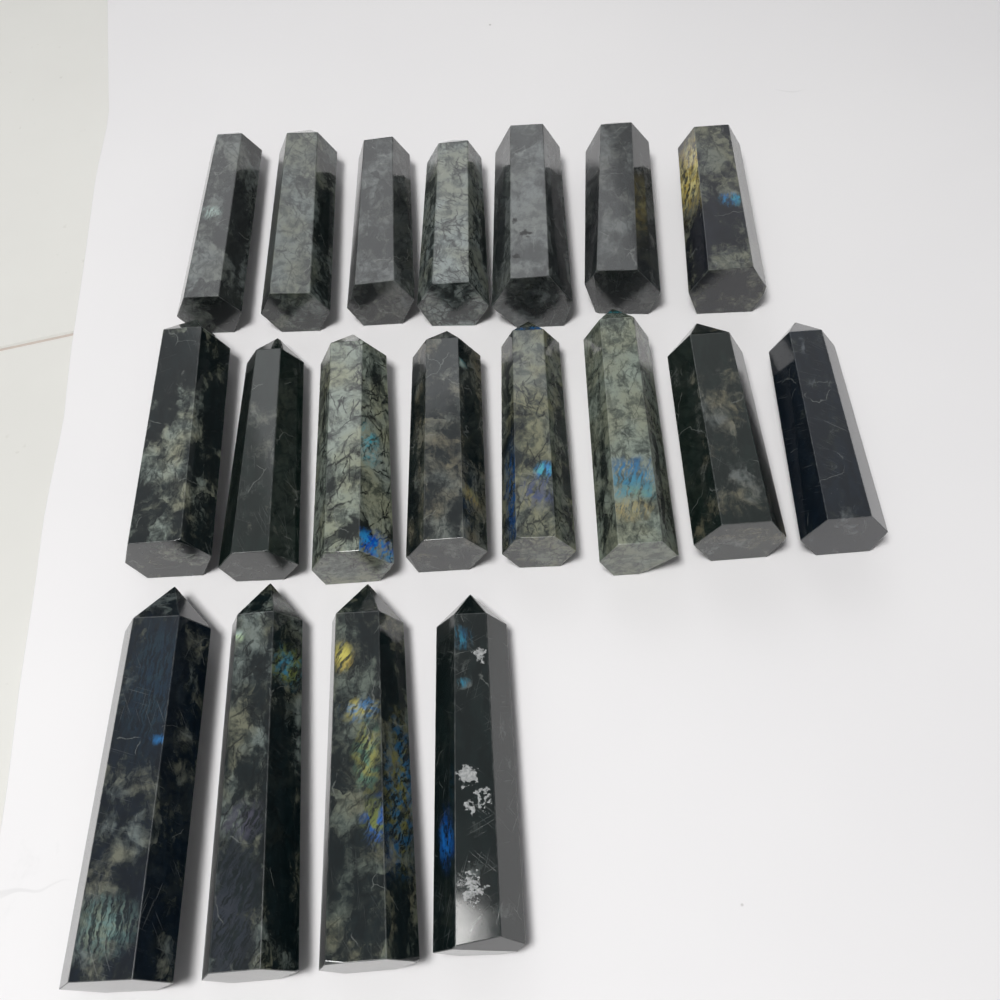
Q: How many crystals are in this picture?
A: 19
